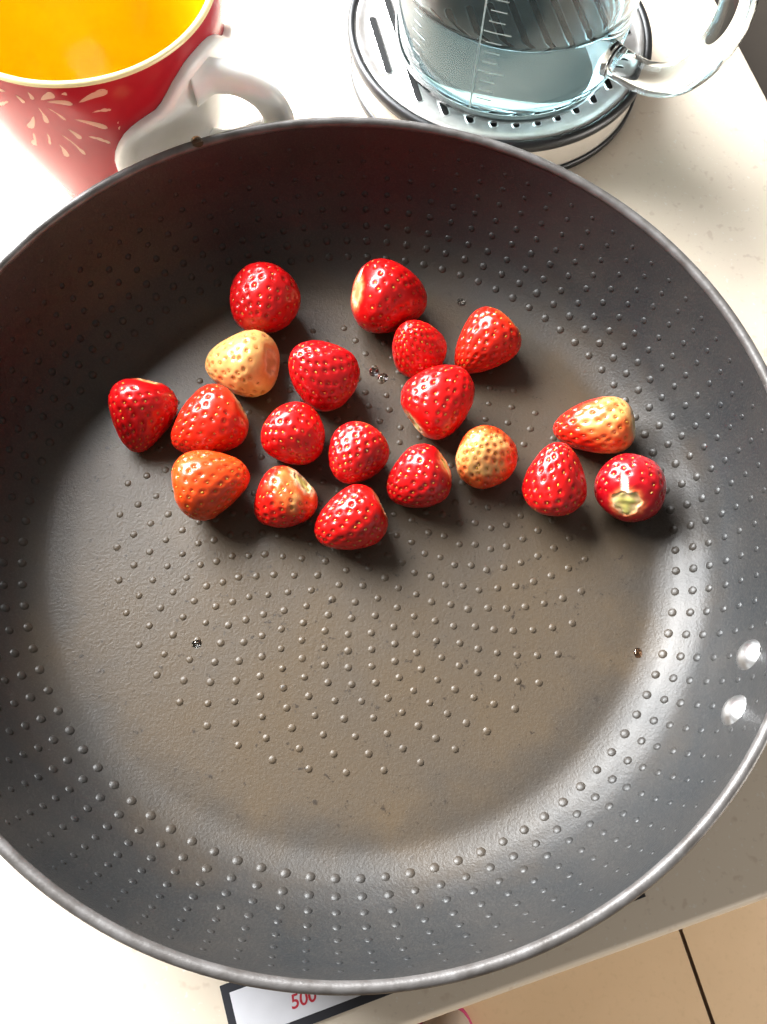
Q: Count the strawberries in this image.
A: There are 19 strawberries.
